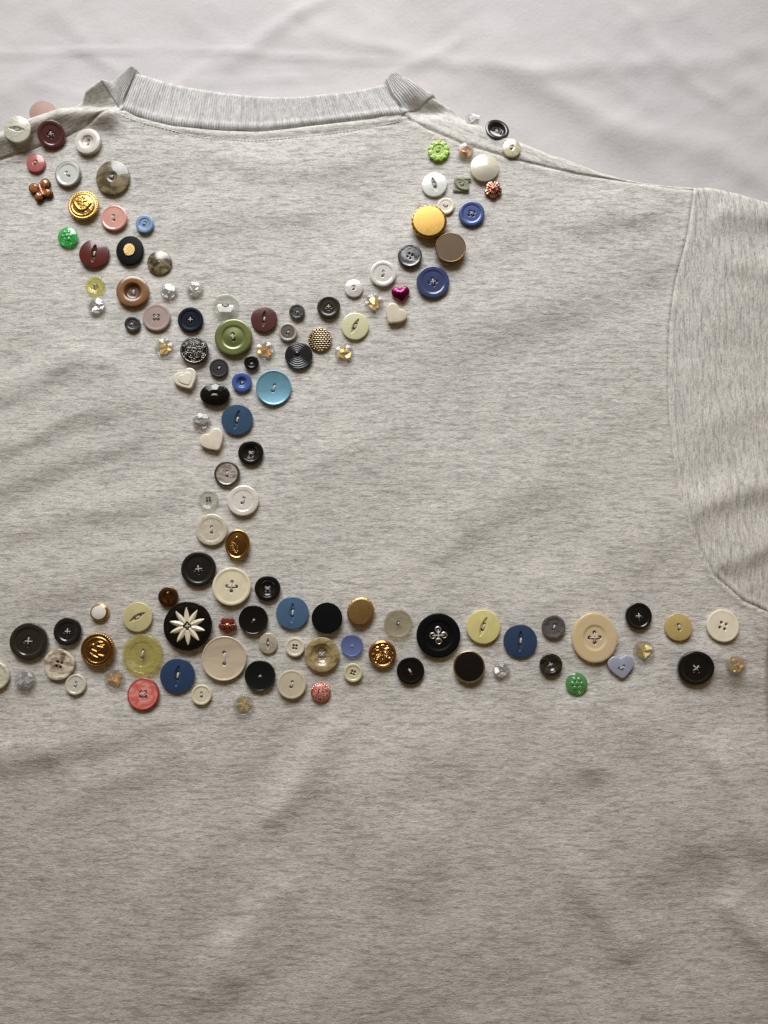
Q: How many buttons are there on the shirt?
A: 124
